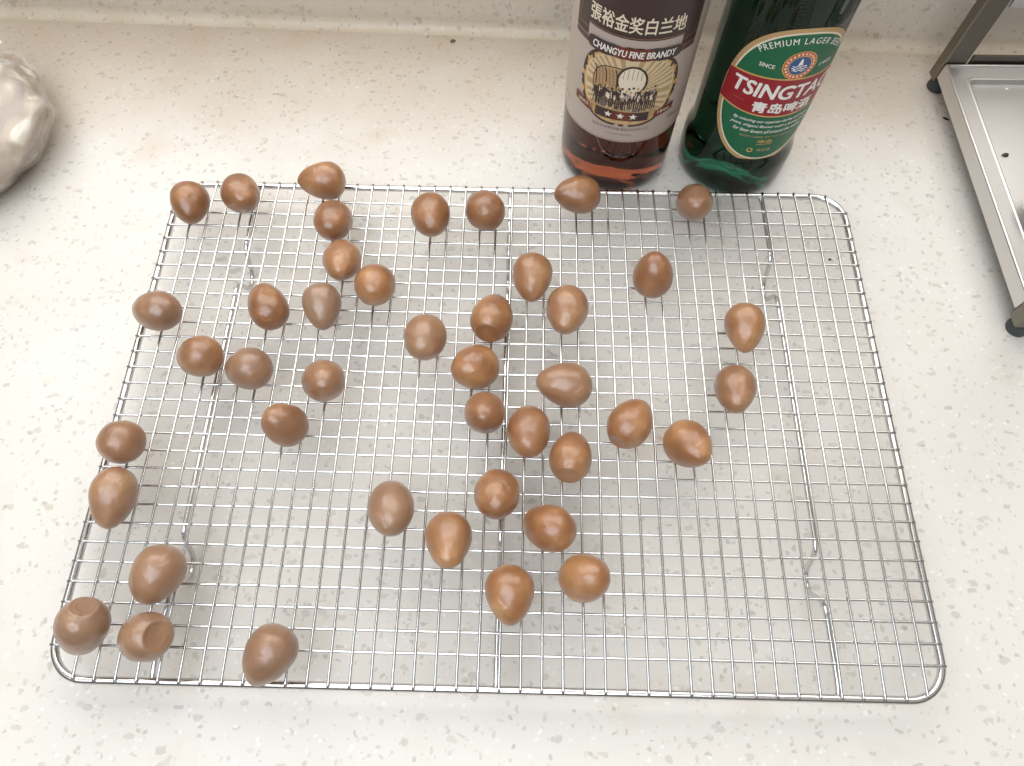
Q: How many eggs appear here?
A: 43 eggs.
